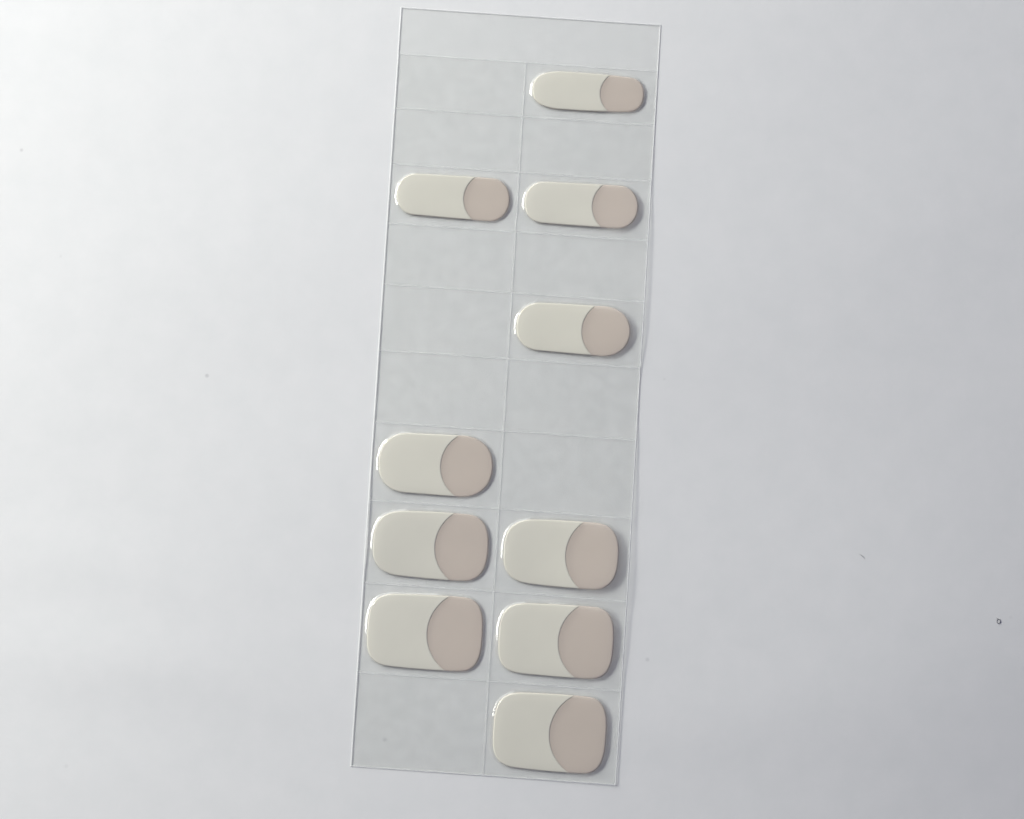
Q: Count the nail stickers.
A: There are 10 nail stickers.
